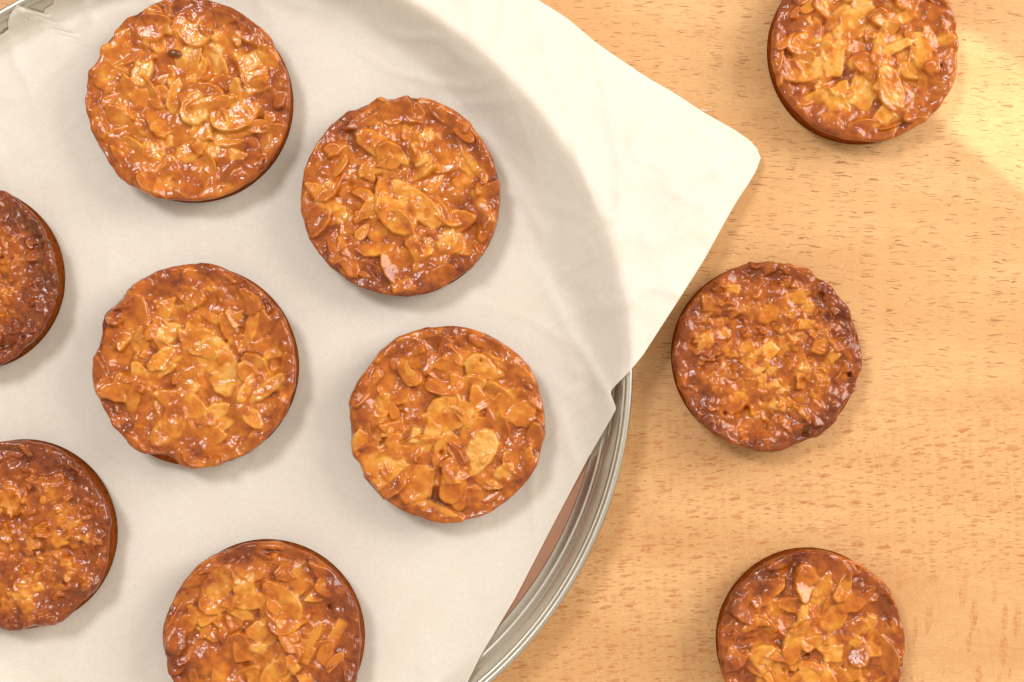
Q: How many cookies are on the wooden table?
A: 10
